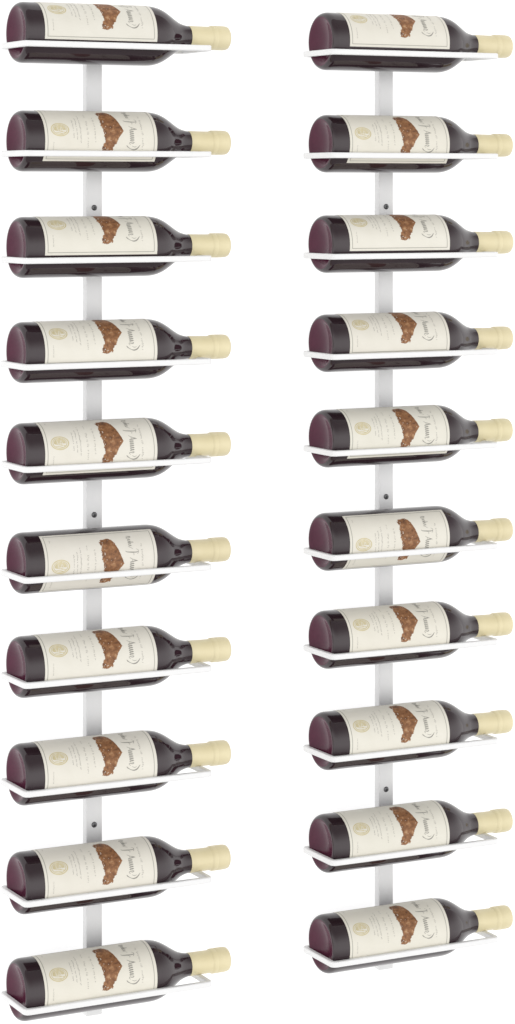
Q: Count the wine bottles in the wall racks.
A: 20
